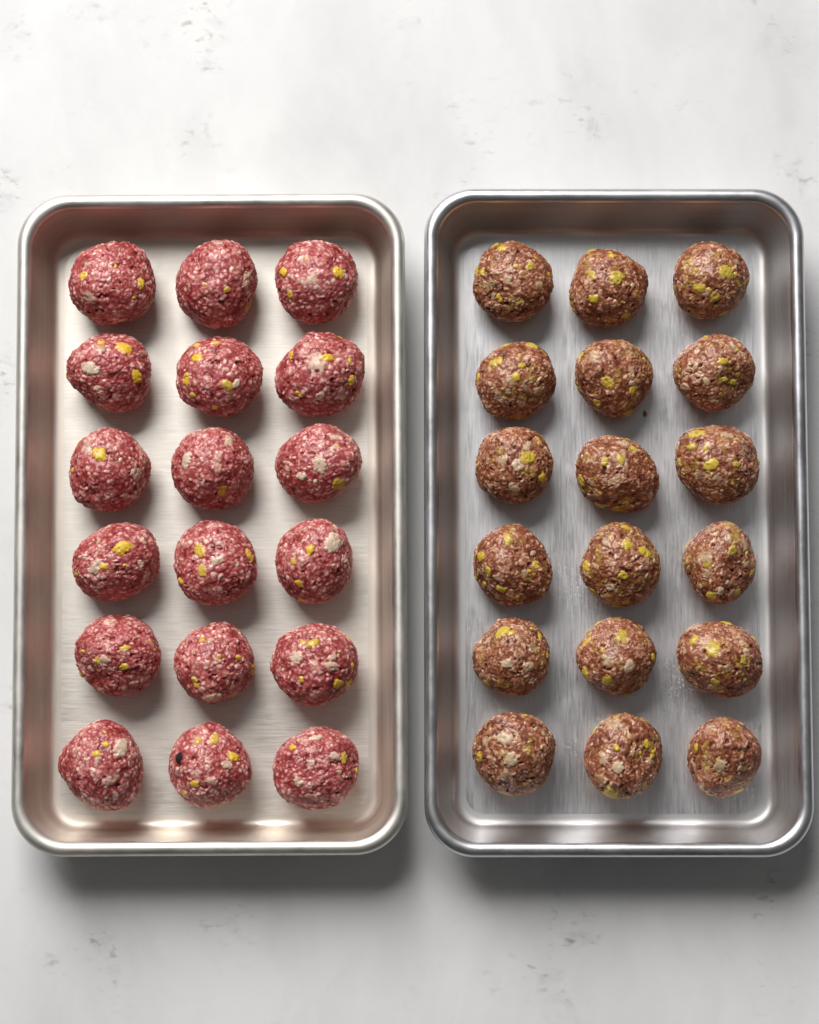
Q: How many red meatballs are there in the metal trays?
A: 18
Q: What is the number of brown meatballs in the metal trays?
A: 18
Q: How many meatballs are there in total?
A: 36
